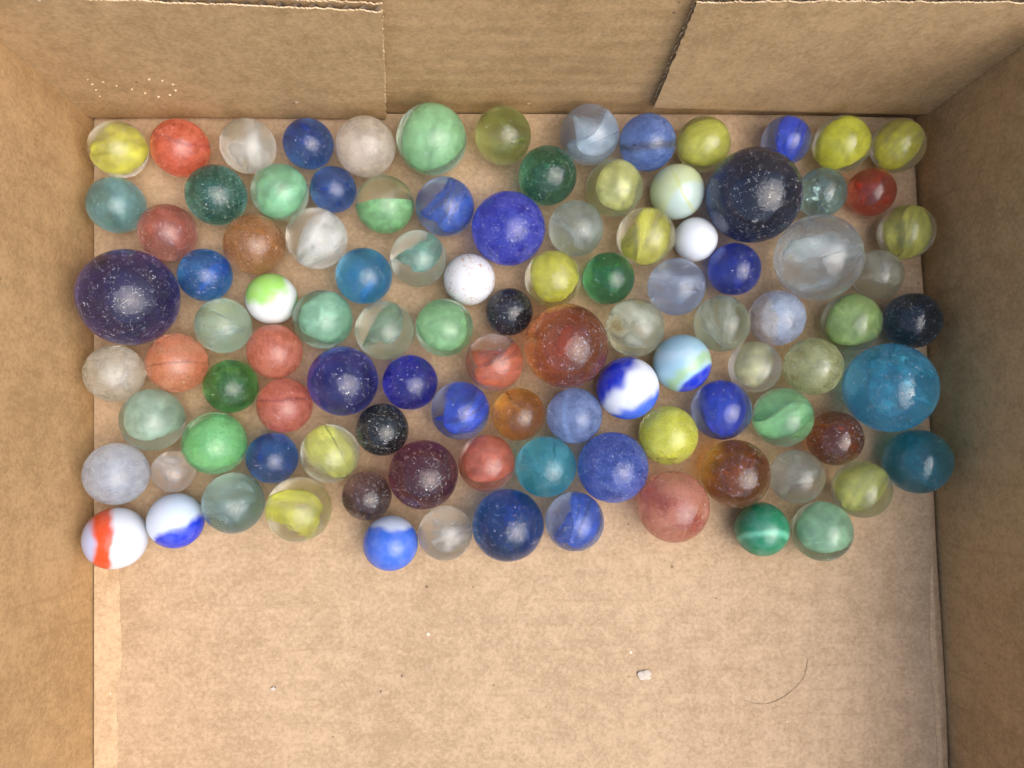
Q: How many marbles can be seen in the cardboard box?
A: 103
